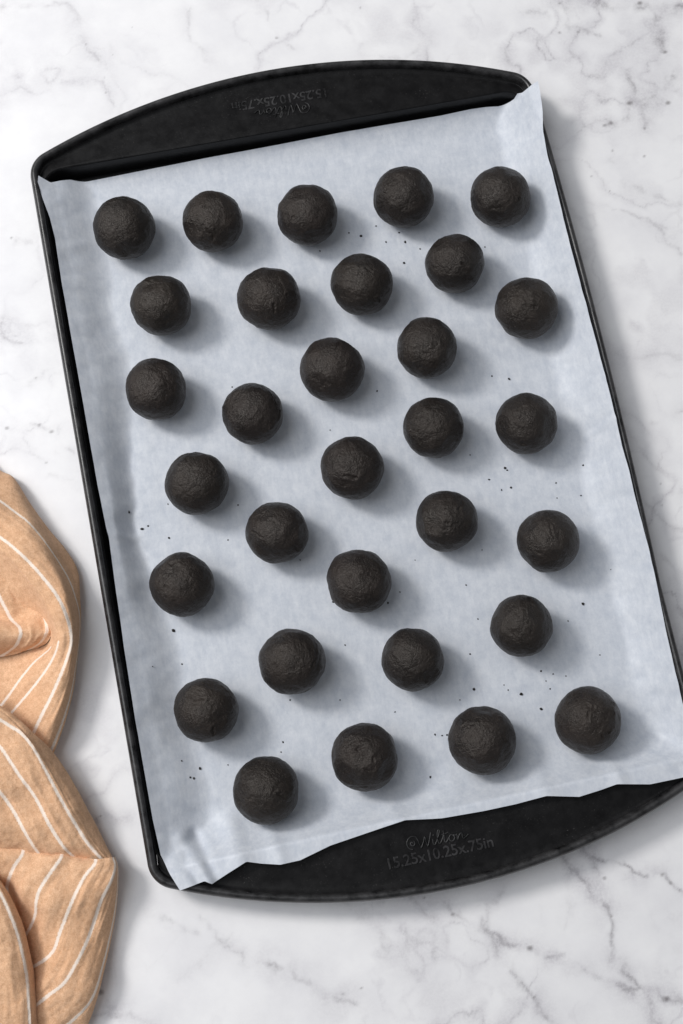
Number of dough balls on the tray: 31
